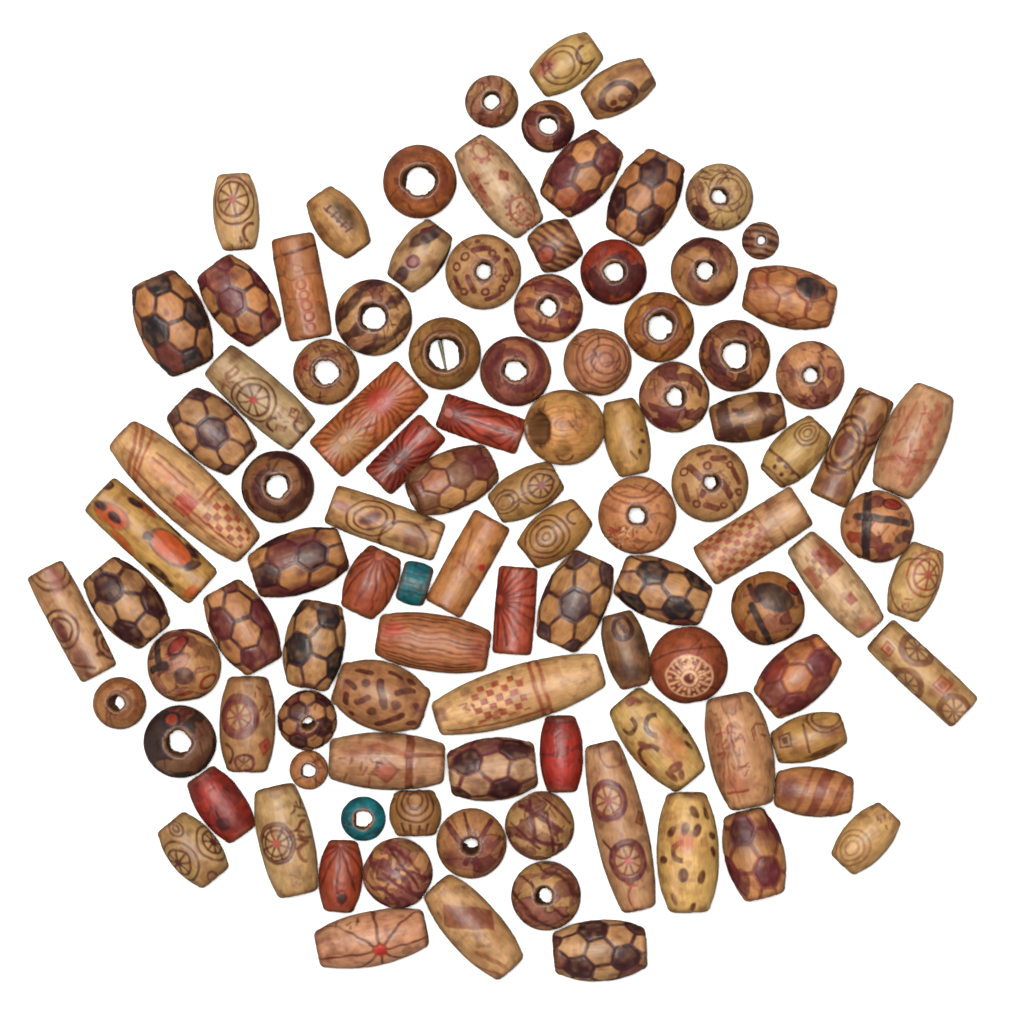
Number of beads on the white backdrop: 104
